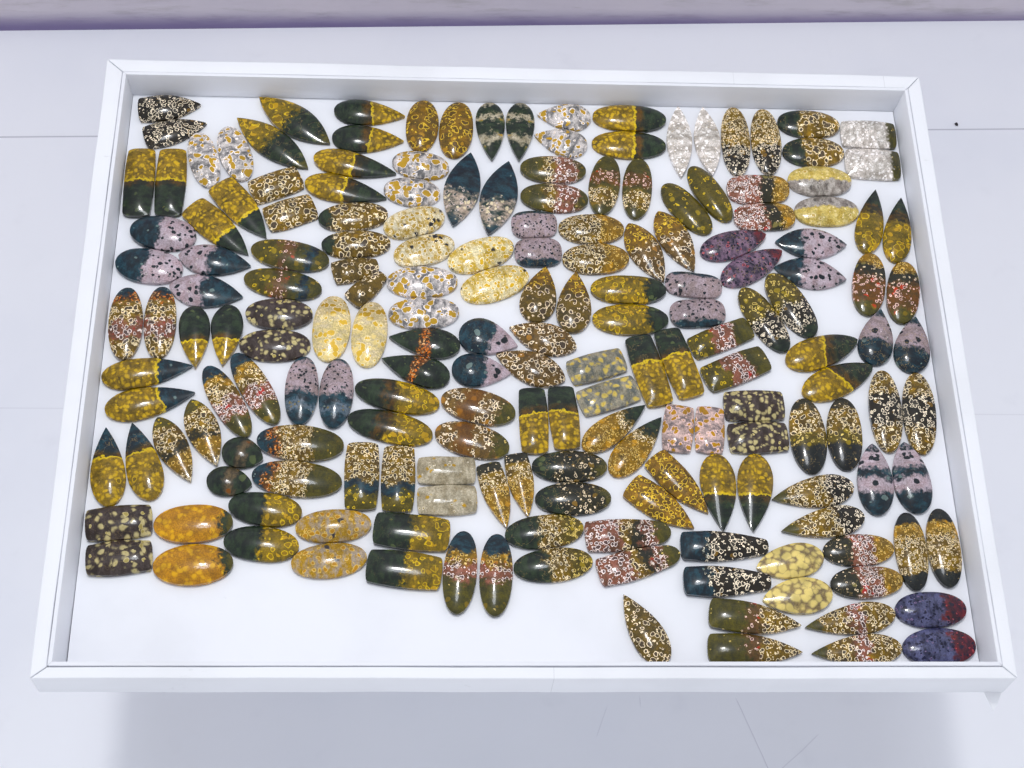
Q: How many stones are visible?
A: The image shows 185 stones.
